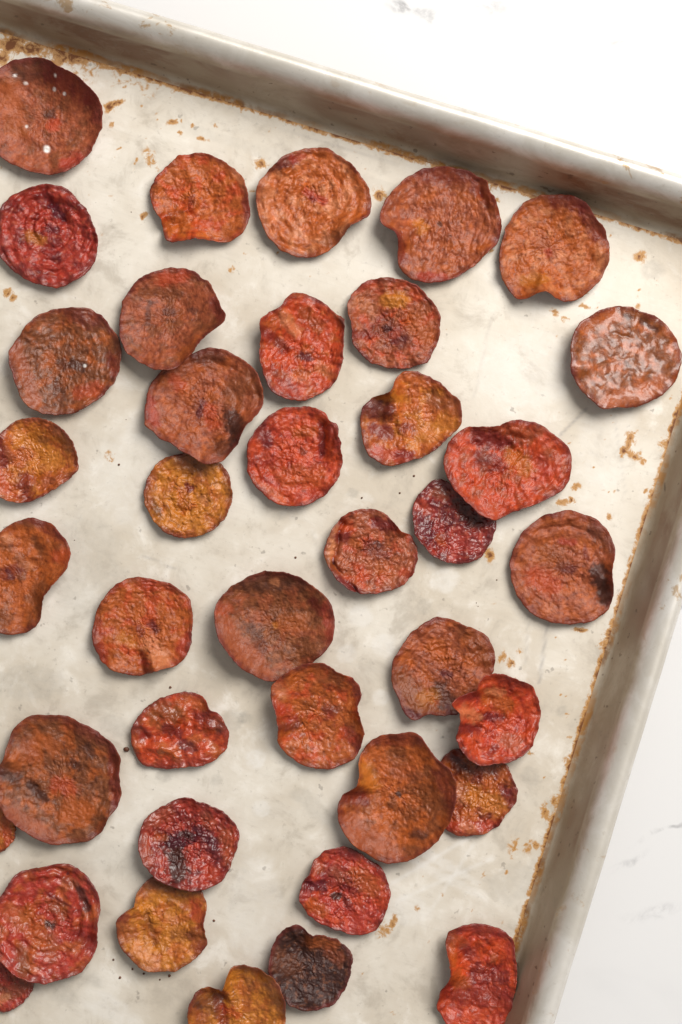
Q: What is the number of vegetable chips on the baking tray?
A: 39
